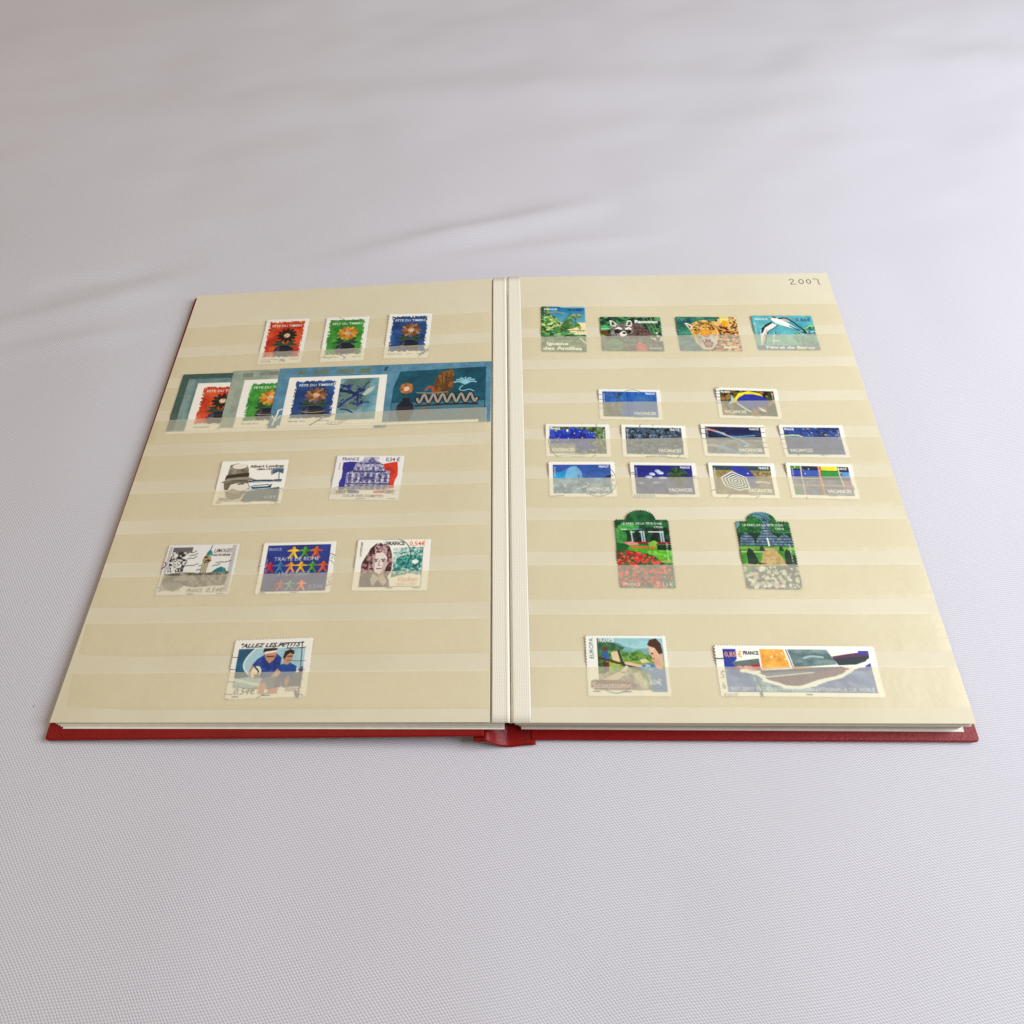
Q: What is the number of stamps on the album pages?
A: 27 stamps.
